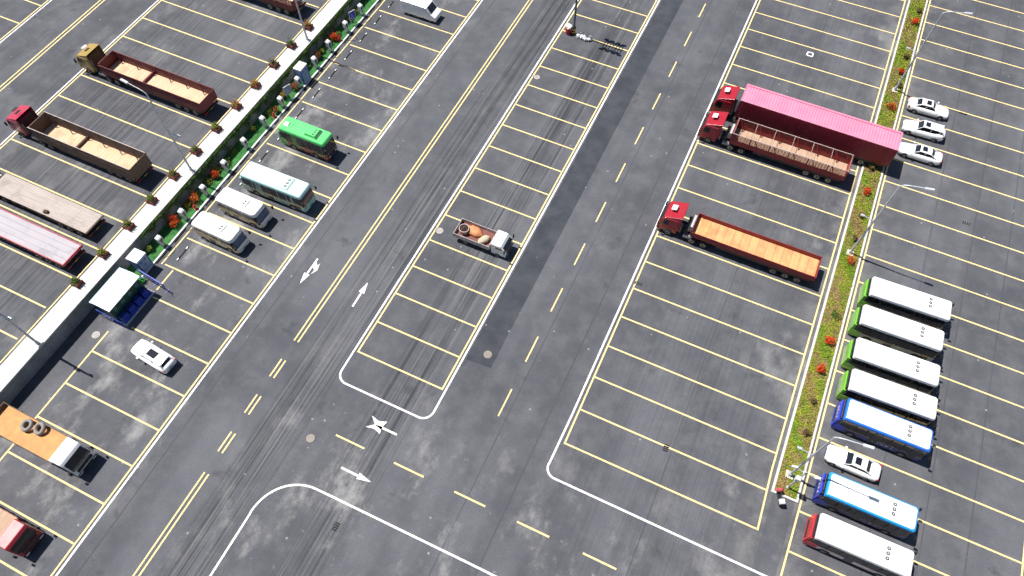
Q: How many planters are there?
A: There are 12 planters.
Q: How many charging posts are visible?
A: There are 12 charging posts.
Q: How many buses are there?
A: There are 11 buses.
